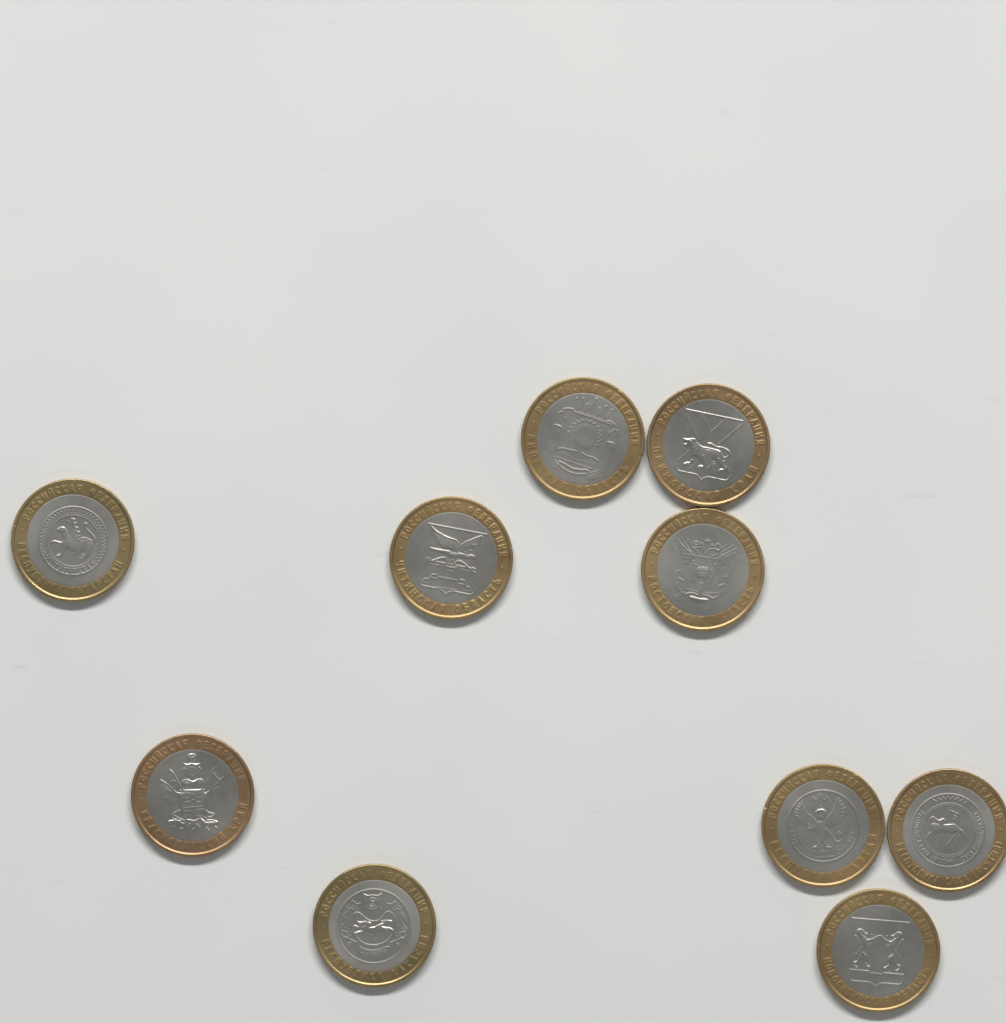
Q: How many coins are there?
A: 10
